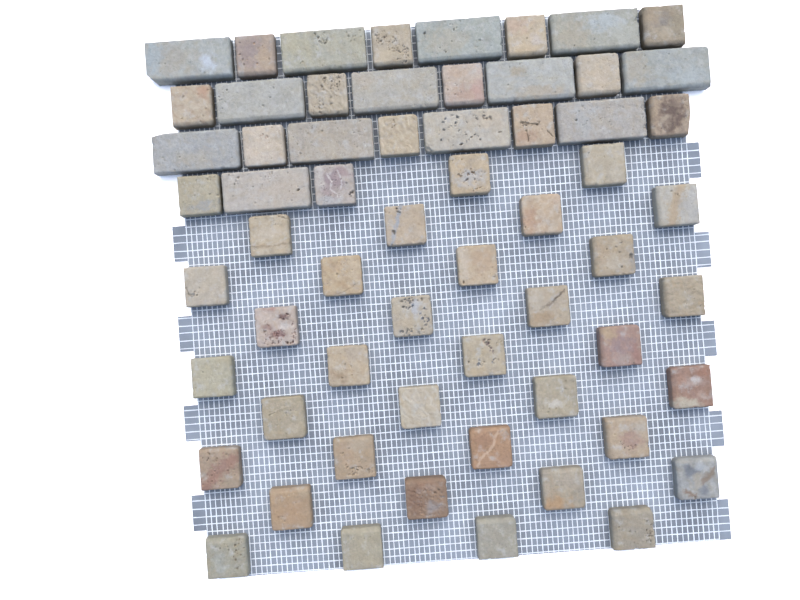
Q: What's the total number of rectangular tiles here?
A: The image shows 13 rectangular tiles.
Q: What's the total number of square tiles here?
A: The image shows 48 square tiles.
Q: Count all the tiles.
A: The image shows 61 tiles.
